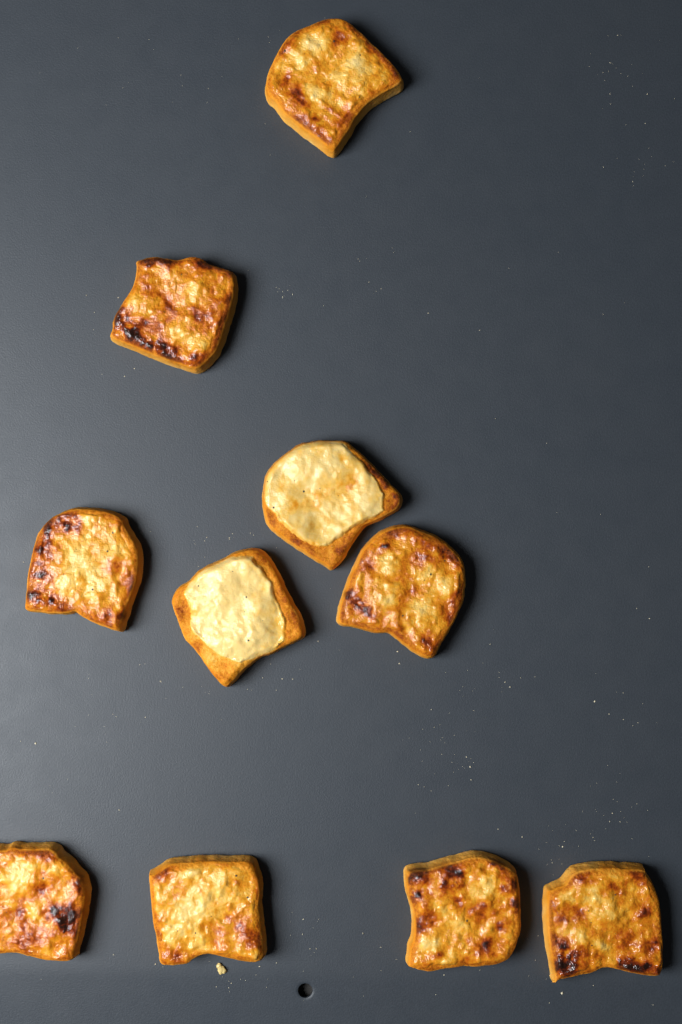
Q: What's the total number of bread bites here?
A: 10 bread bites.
